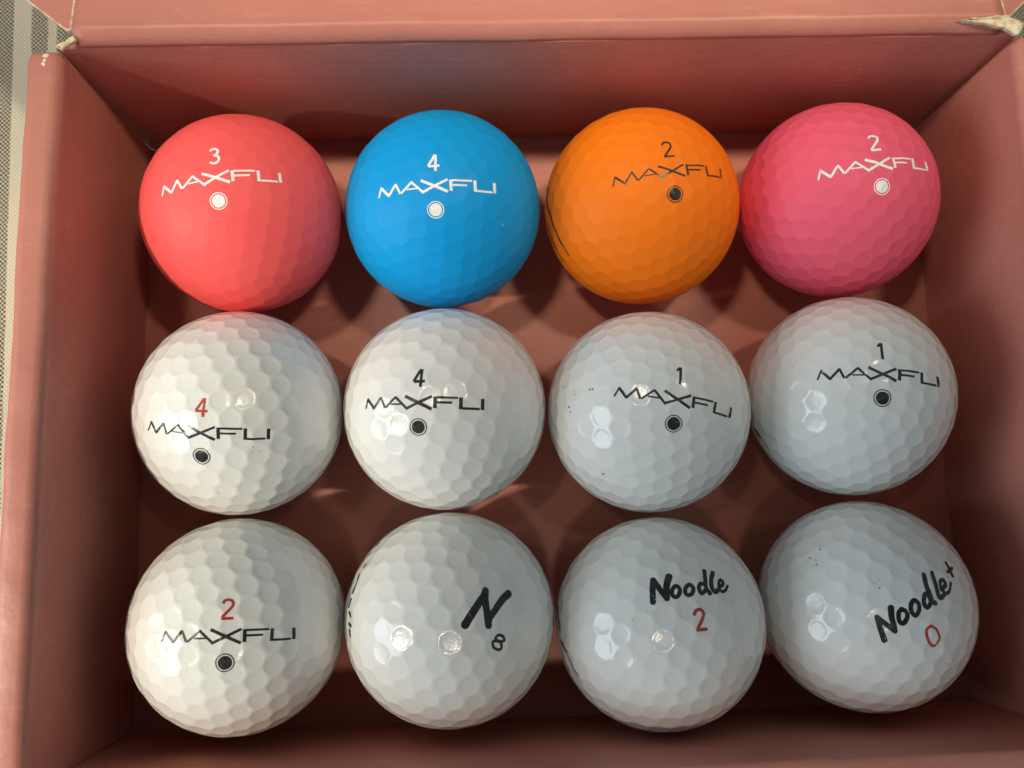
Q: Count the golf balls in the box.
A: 12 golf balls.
